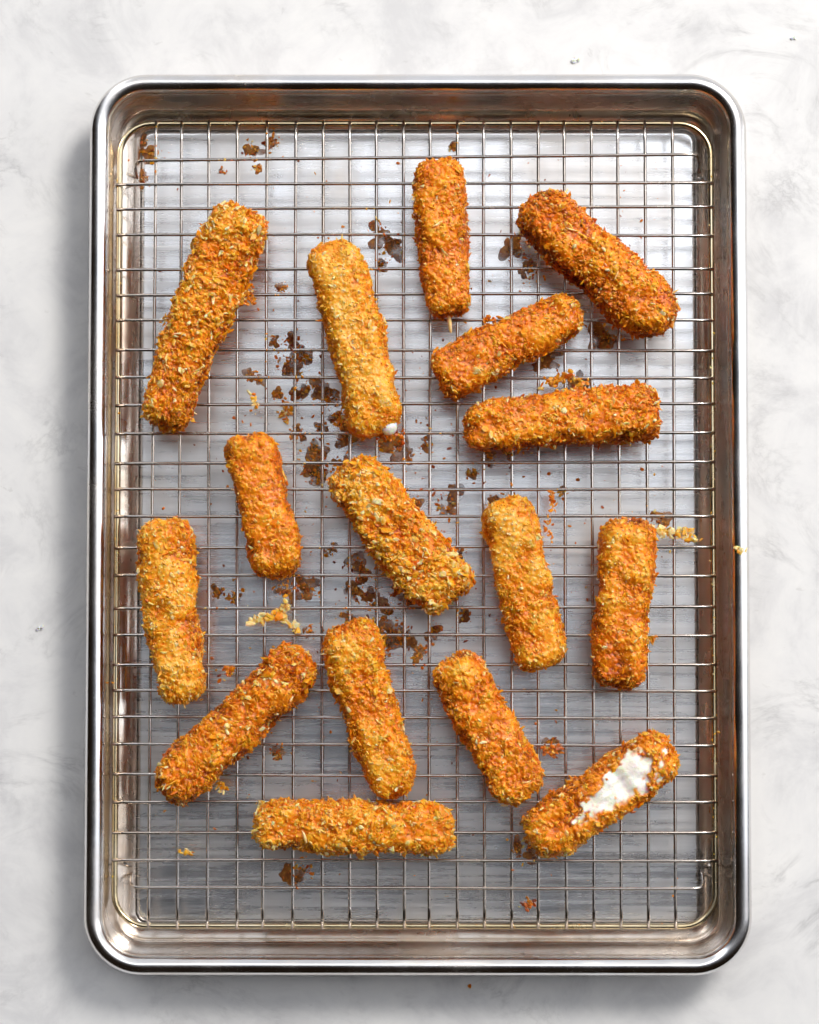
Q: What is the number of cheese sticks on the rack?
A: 16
